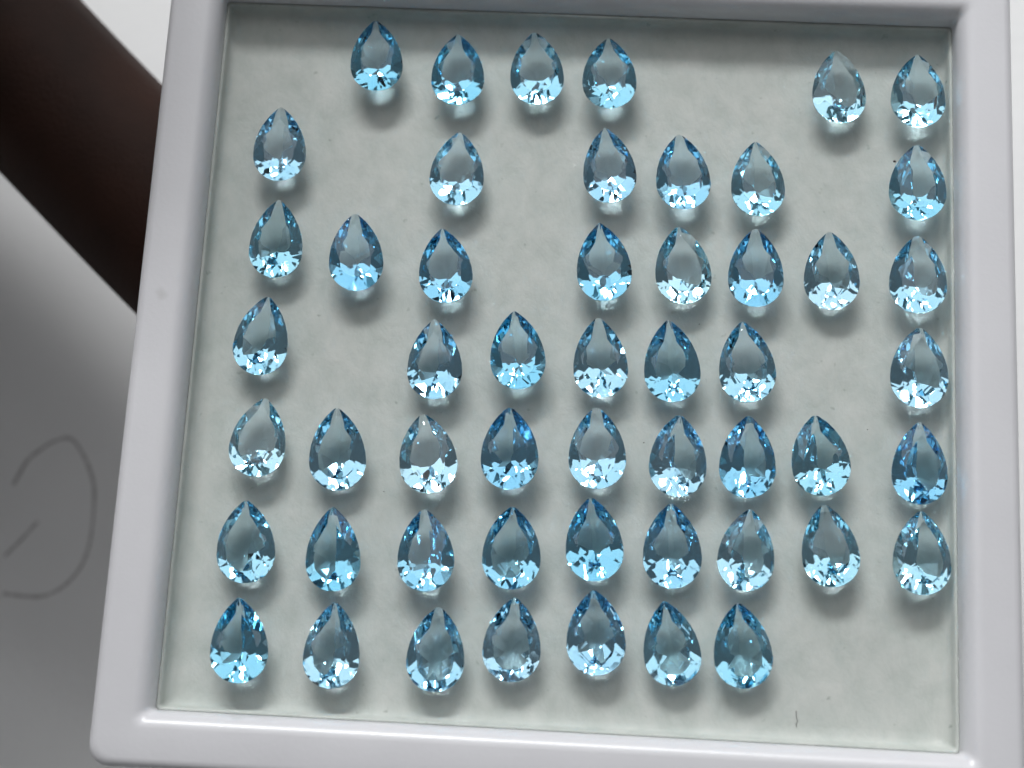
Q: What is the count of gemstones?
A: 52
